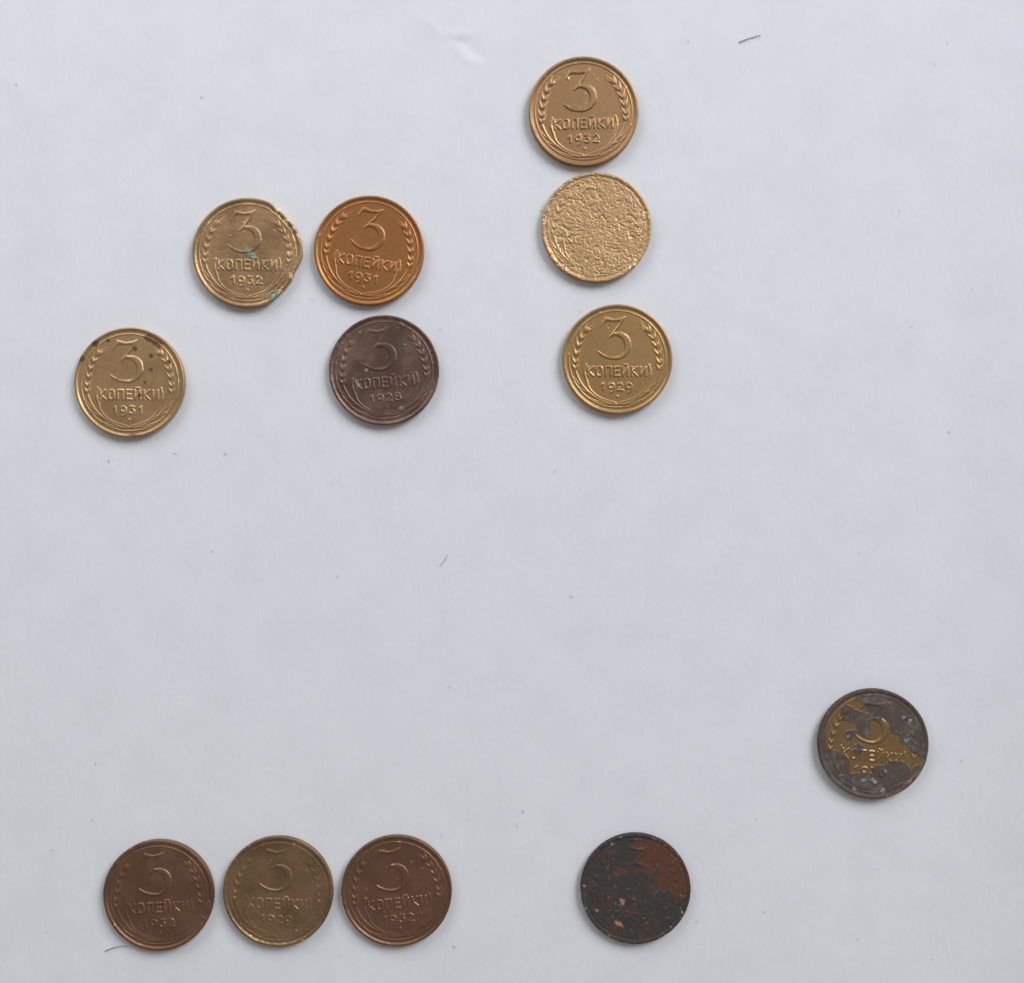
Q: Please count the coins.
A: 12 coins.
